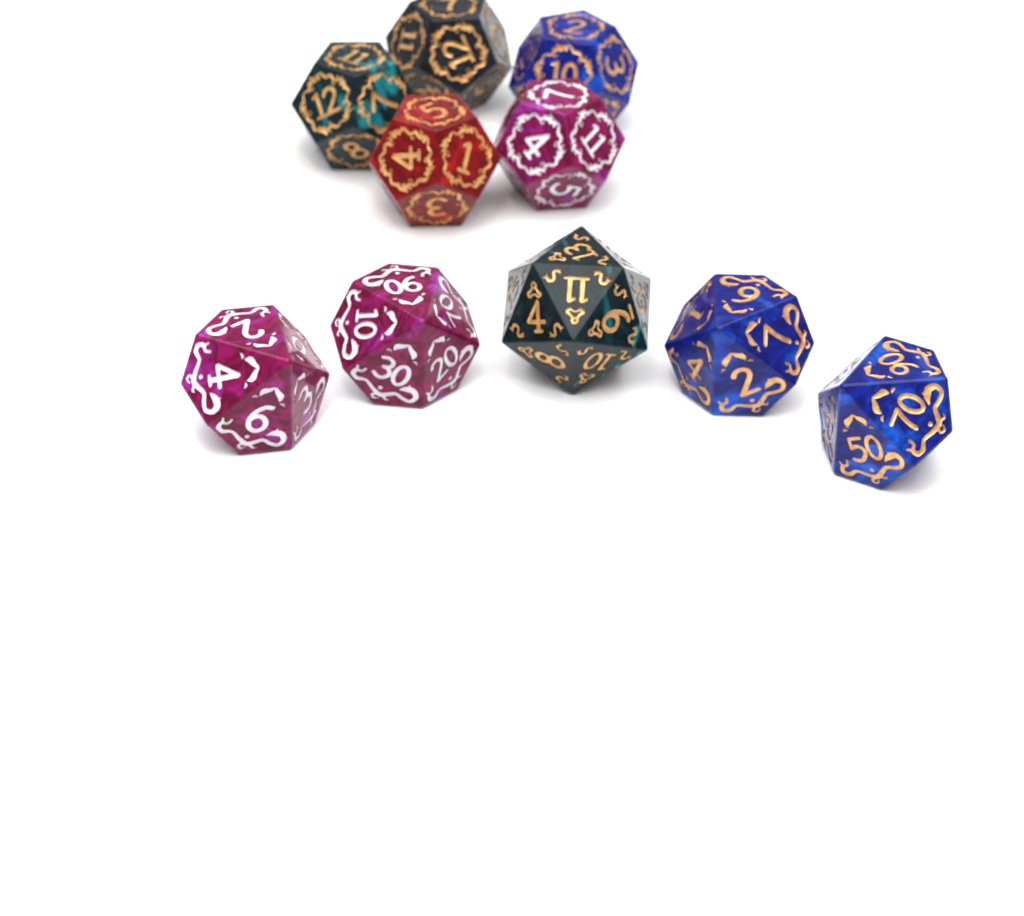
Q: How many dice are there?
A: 10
